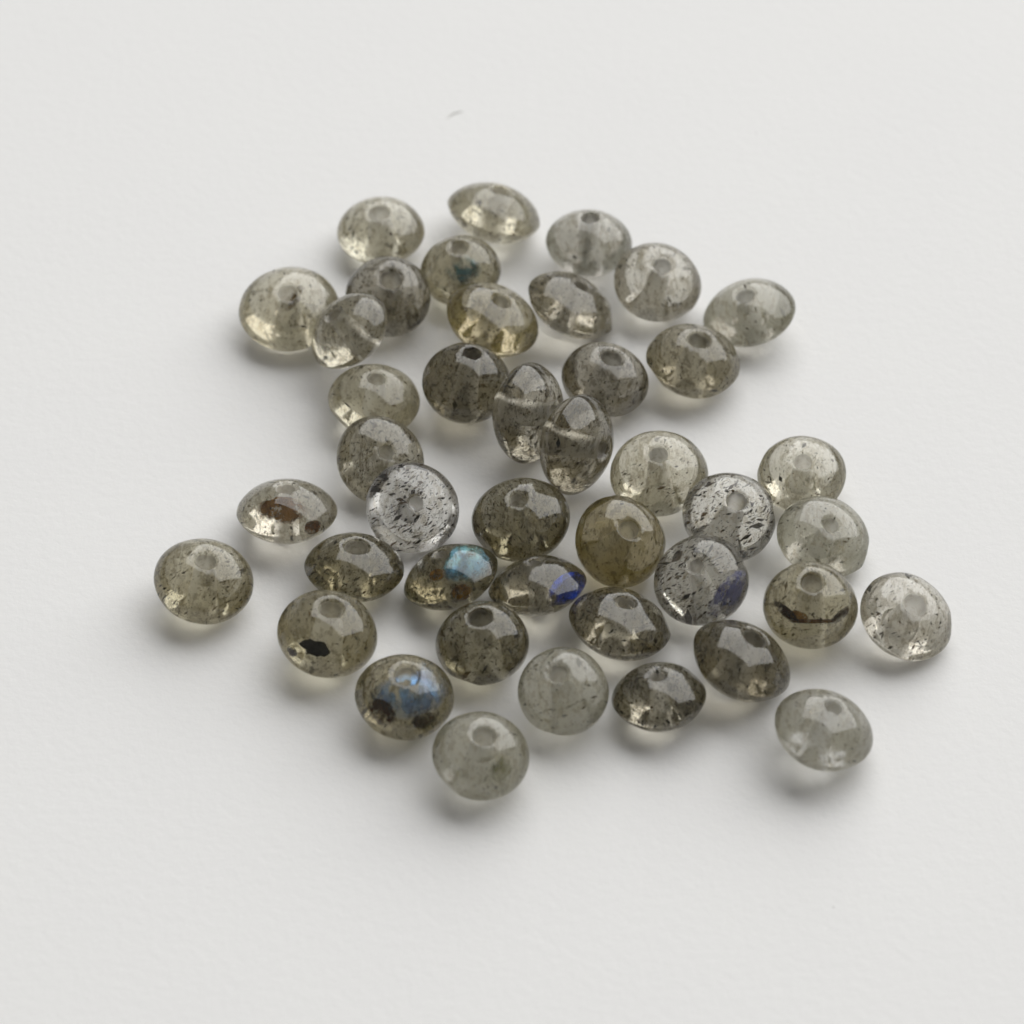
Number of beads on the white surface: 42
